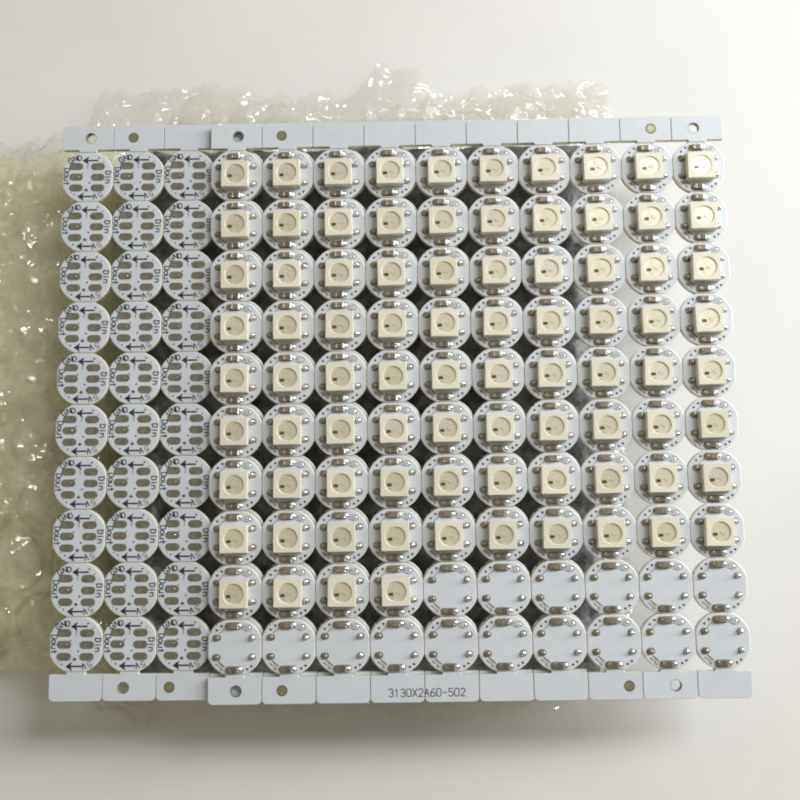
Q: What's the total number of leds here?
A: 84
